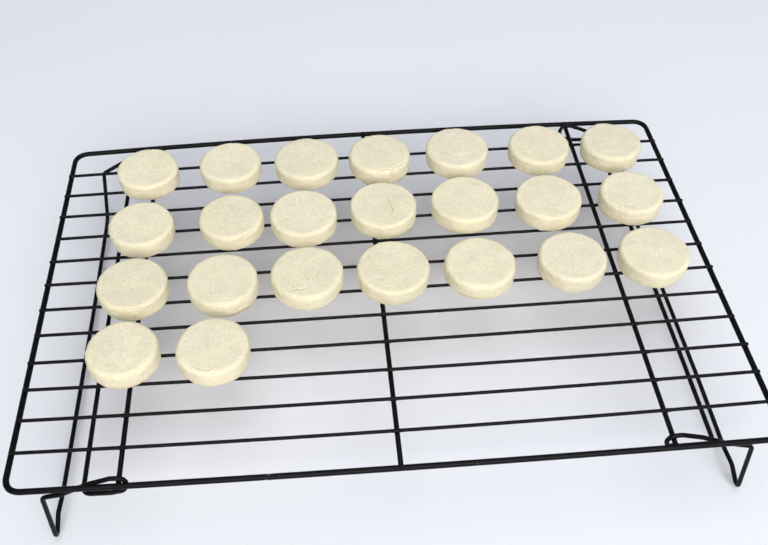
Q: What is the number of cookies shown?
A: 23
